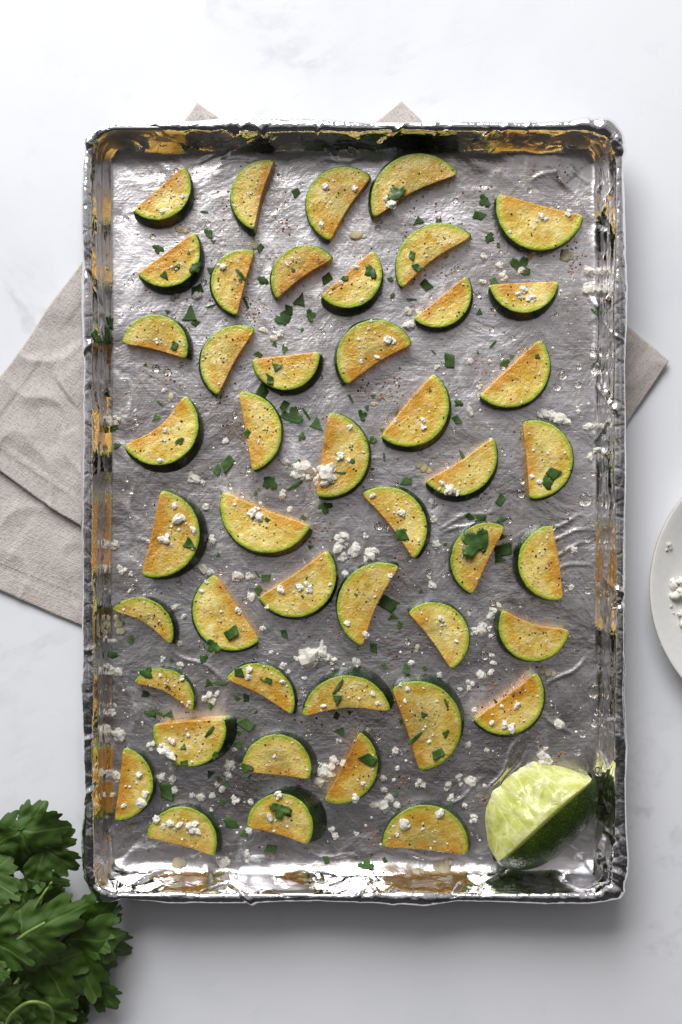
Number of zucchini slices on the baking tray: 46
